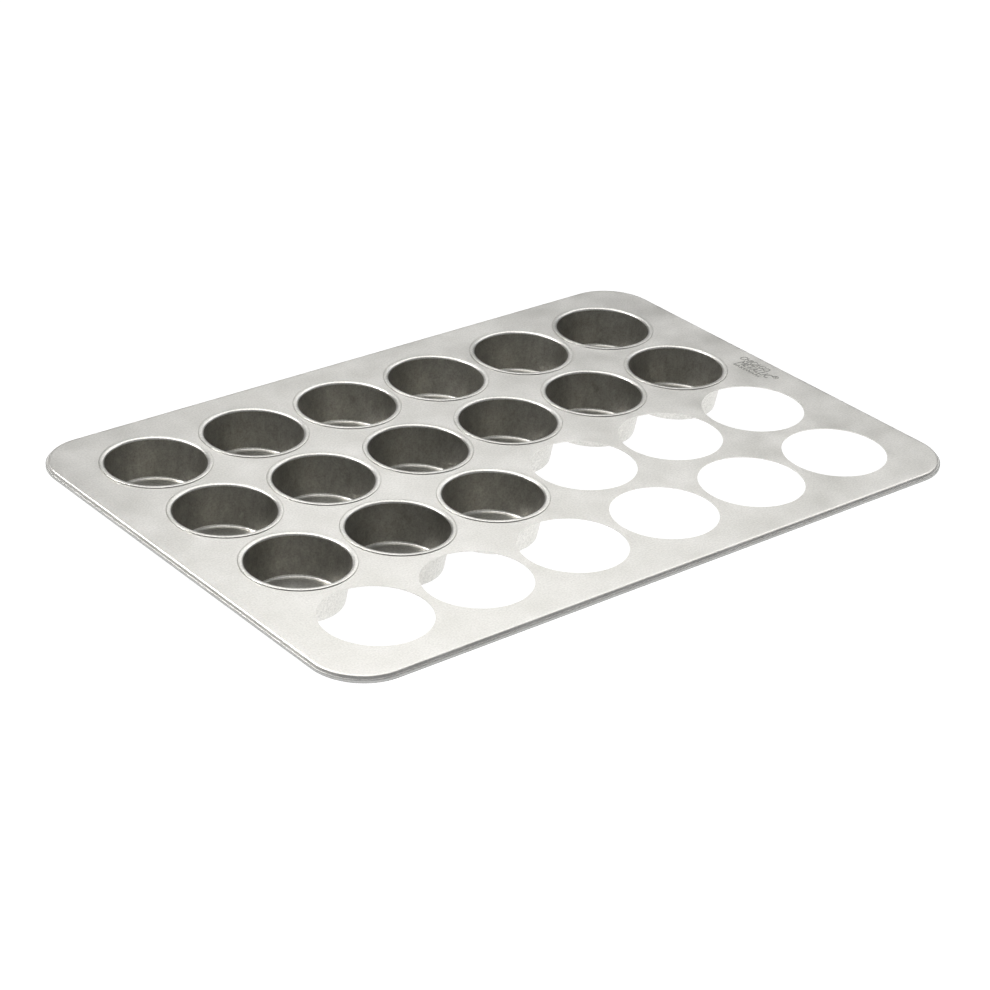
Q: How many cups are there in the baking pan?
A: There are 15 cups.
